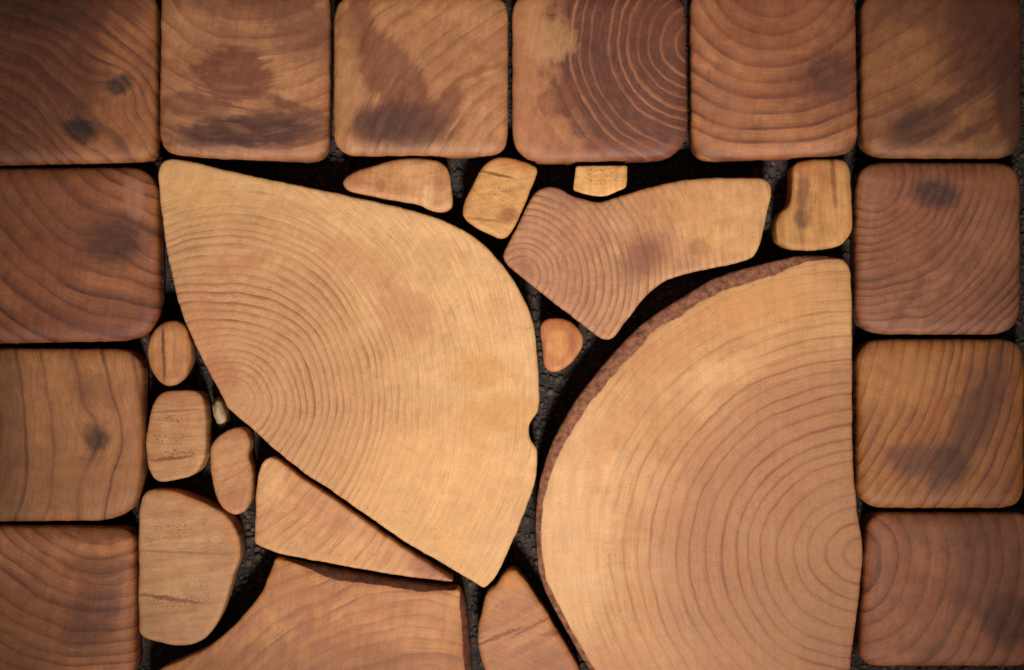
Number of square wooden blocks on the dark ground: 12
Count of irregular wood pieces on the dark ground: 15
